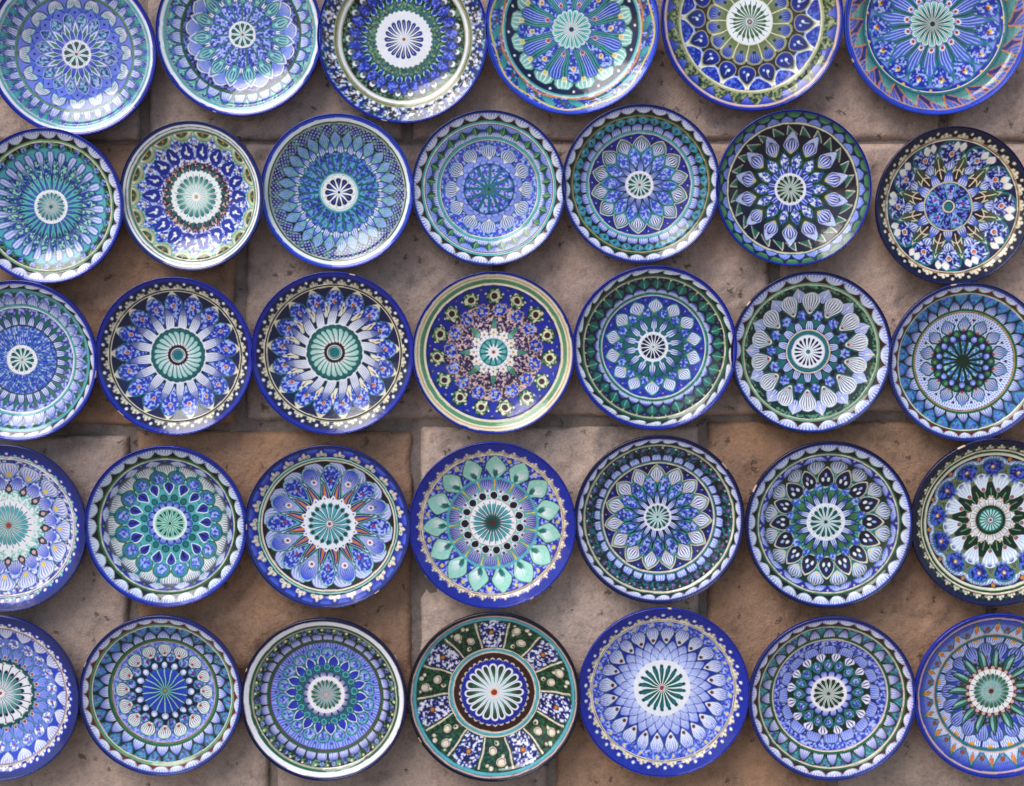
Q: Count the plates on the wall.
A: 34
